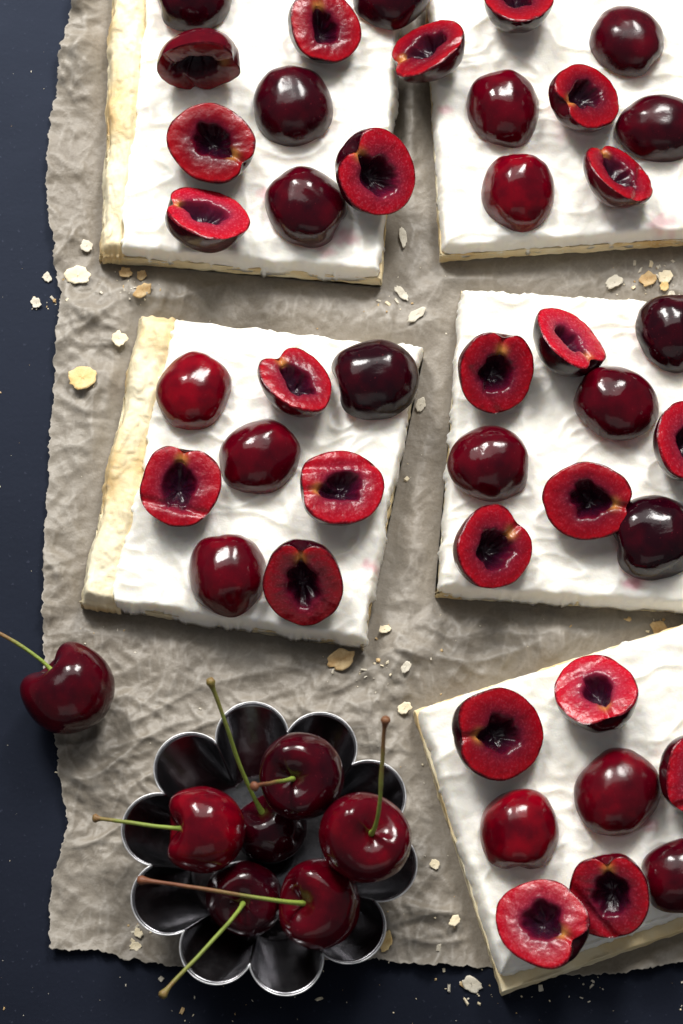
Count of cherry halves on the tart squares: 42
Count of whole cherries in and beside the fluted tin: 7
